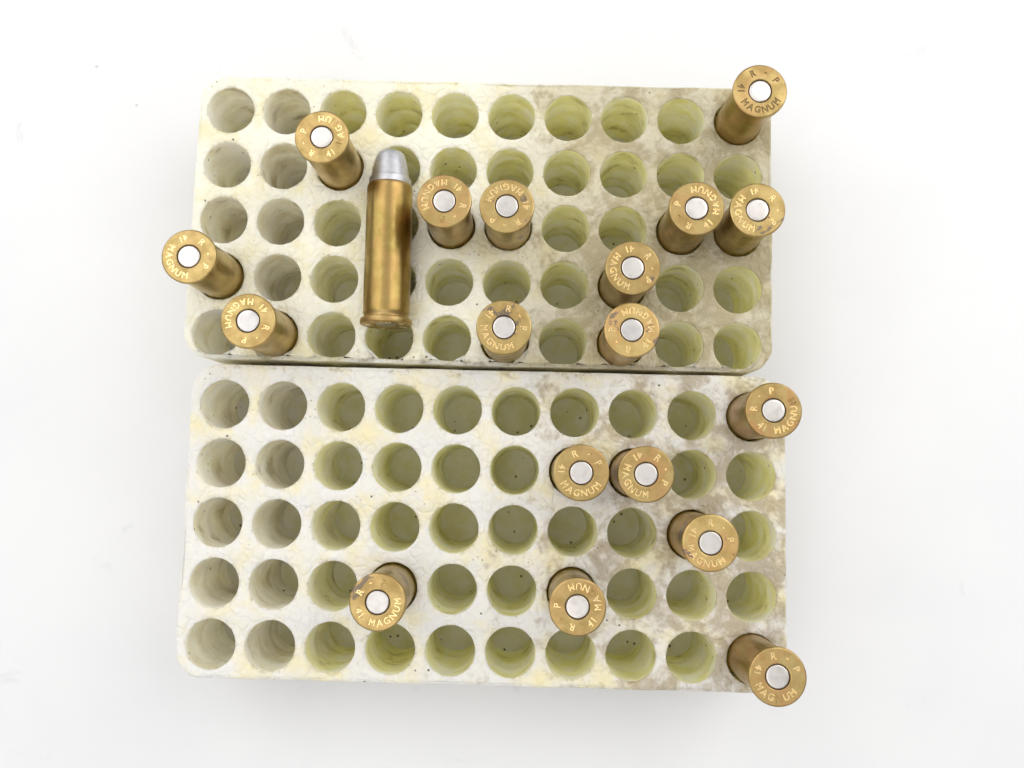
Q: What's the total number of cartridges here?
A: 19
